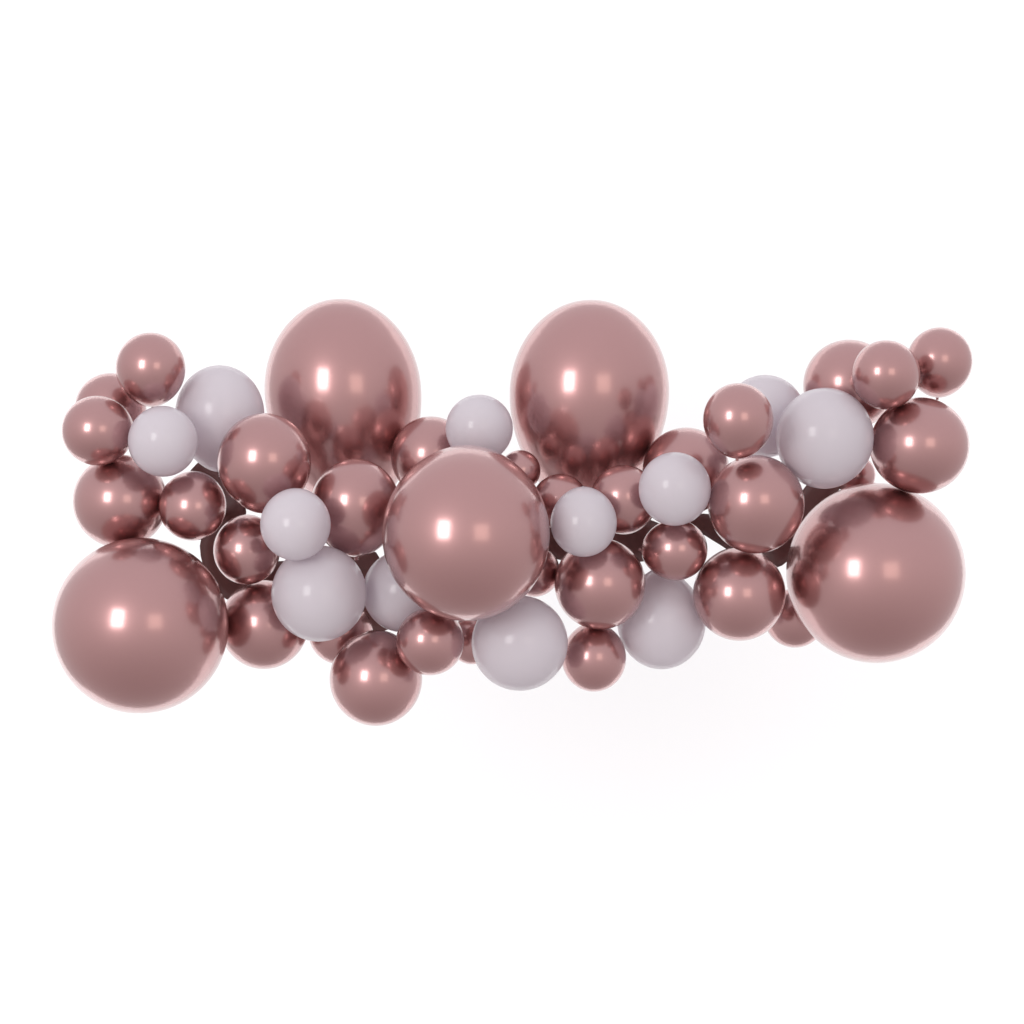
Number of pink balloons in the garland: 36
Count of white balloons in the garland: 12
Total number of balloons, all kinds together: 48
